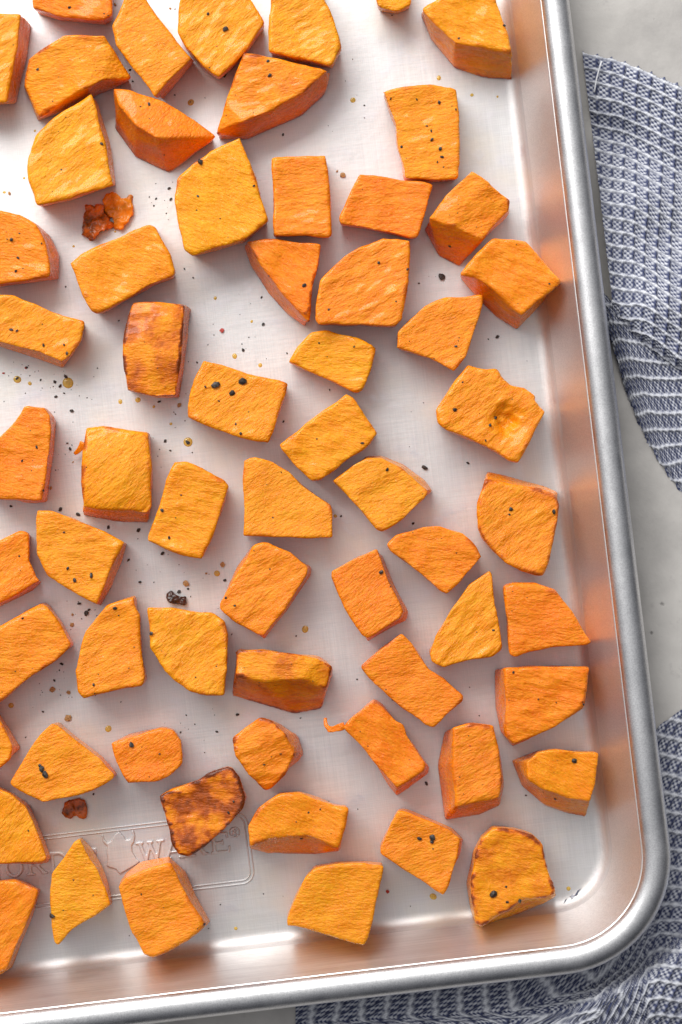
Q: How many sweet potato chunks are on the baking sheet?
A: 63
